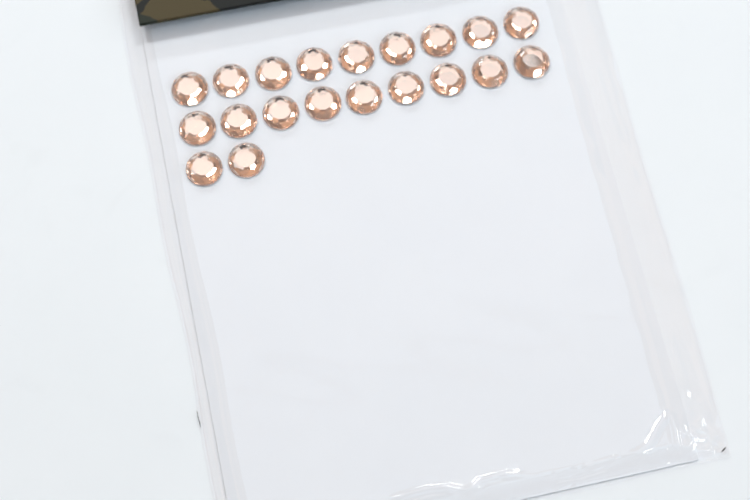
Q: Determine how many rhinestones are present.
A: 20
